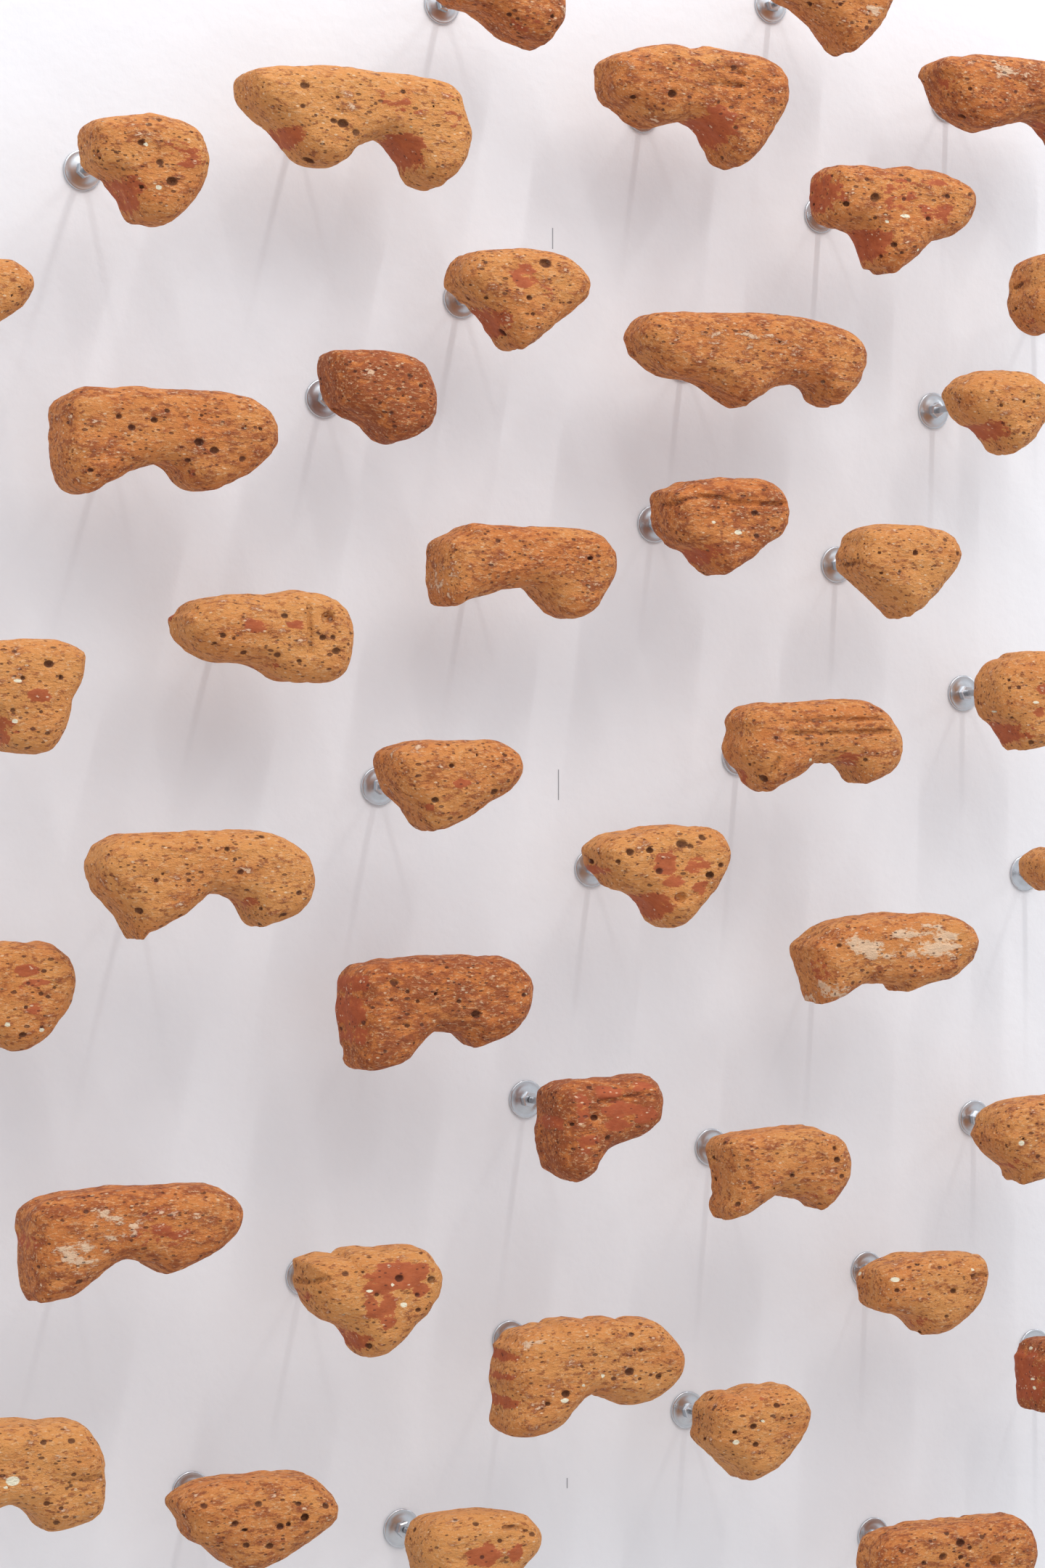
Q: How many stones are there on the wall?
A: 41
